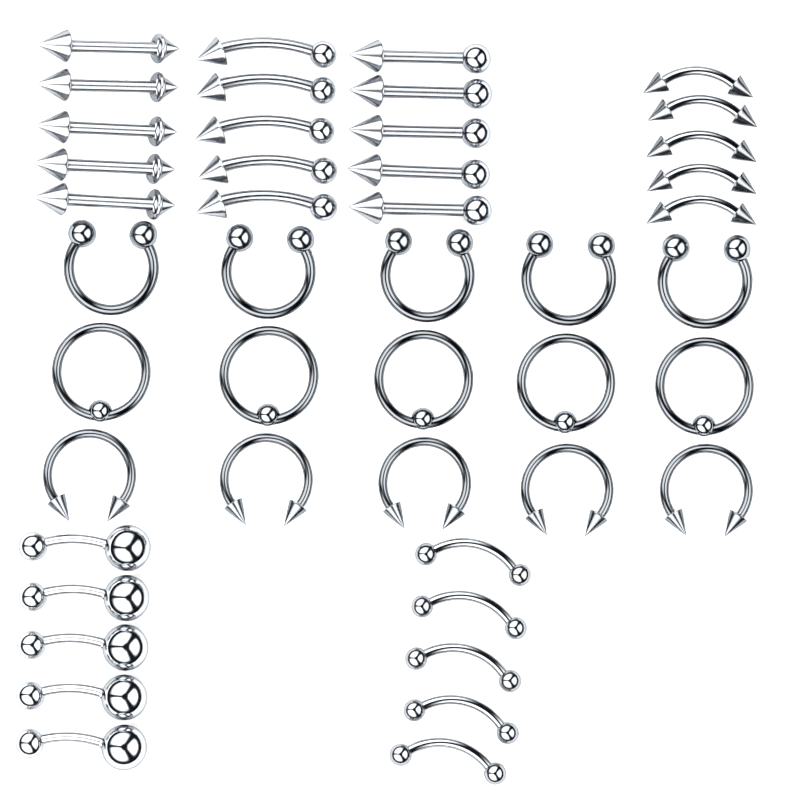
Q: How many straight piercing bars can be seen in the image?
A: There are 10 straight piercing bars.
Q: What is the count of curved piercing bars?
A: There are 20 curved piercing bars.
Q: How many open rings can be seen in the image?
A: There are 10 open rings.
